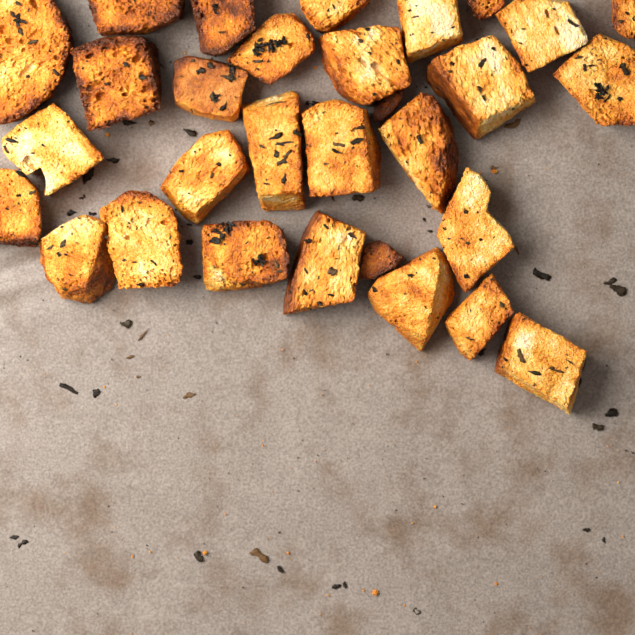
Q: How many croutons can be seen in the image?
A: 30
